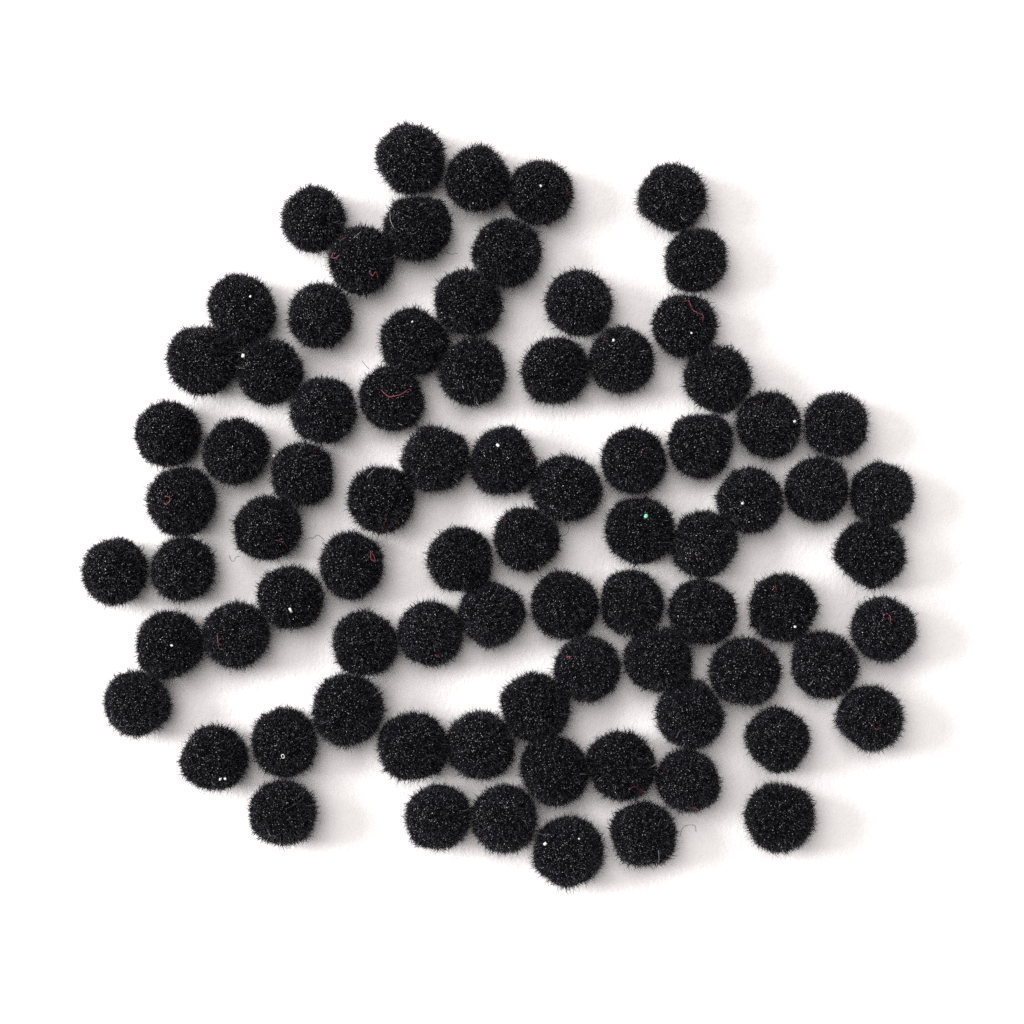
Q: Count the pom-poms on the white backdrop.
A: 81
